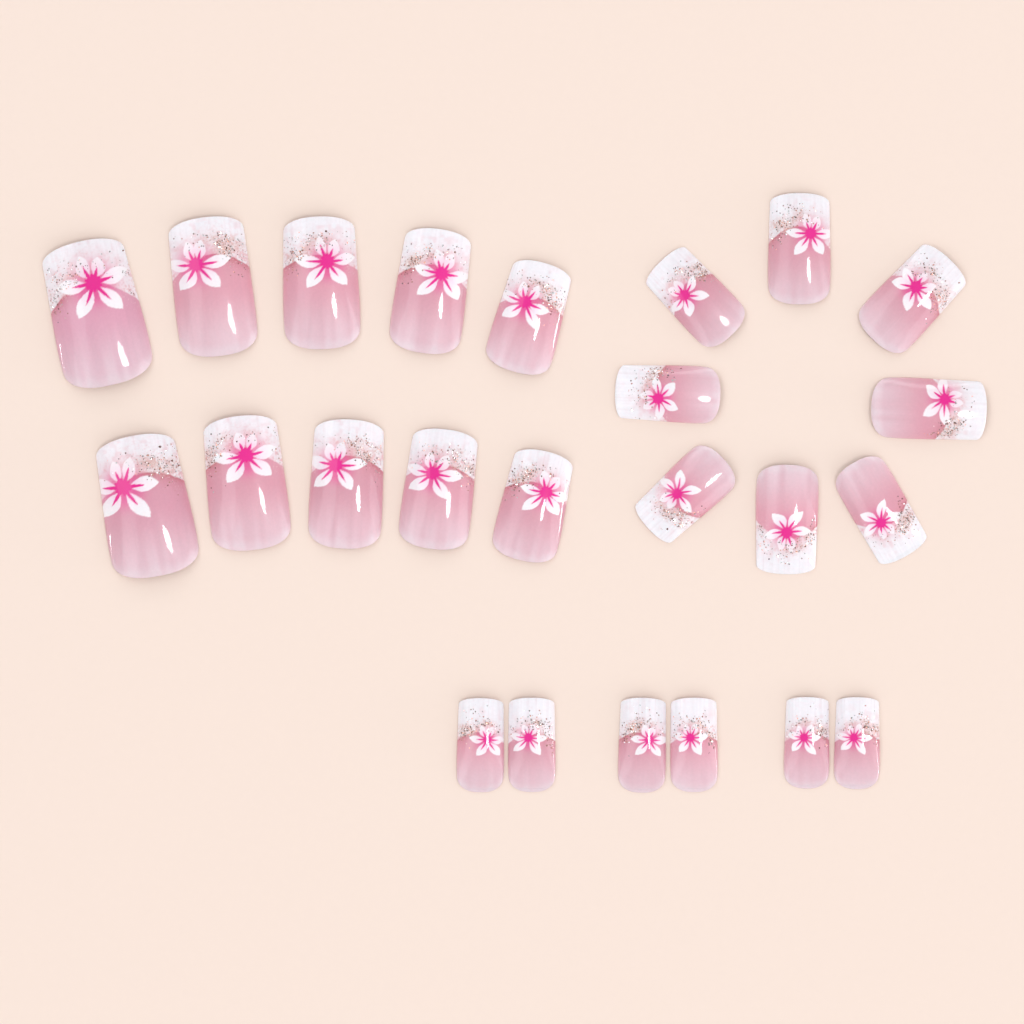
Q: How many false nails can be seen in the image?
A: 24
